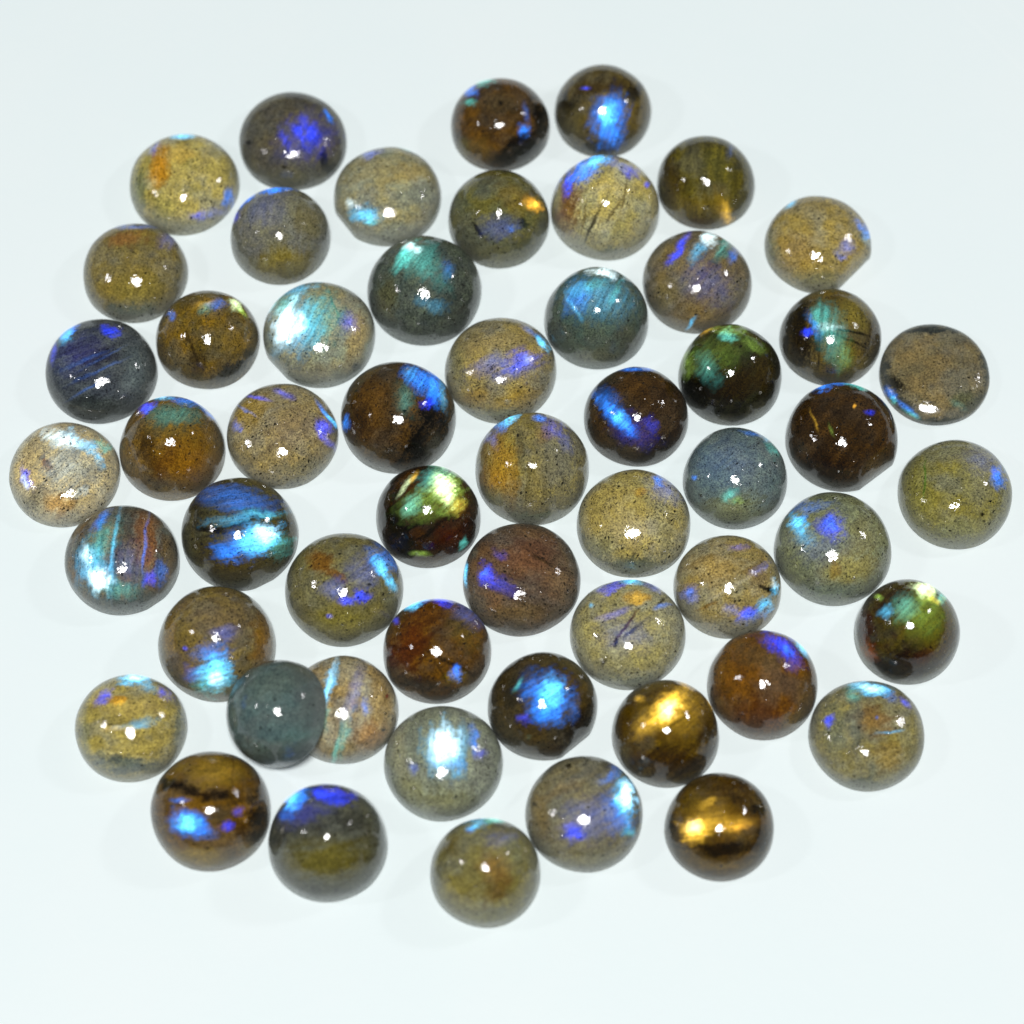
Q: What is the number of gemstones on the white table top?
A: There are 55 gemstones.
